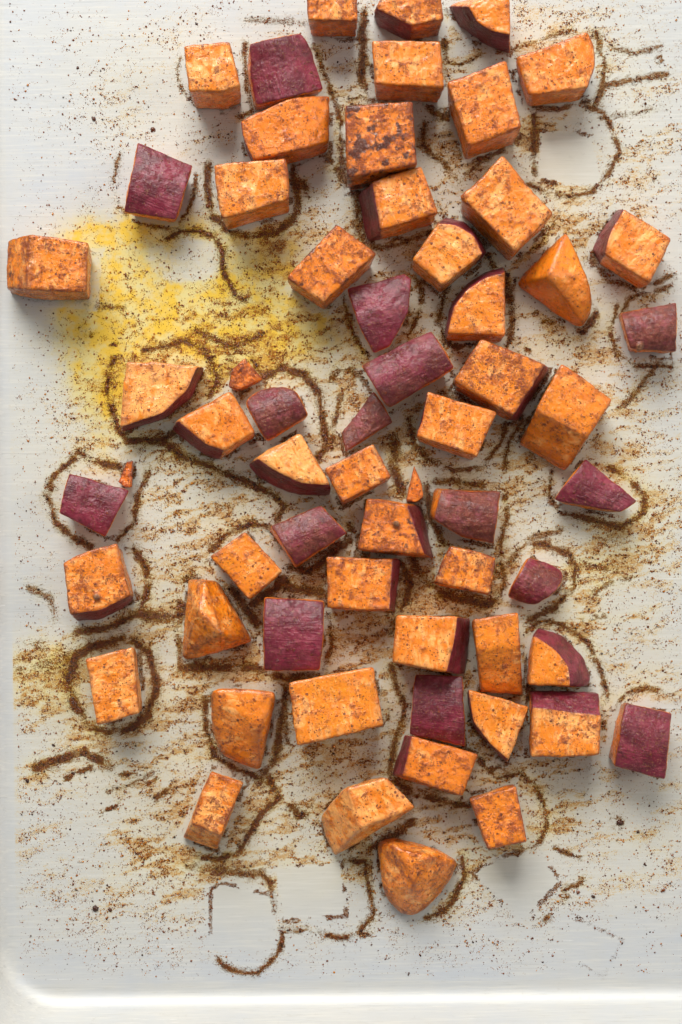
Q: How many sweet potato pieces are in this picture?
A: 62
